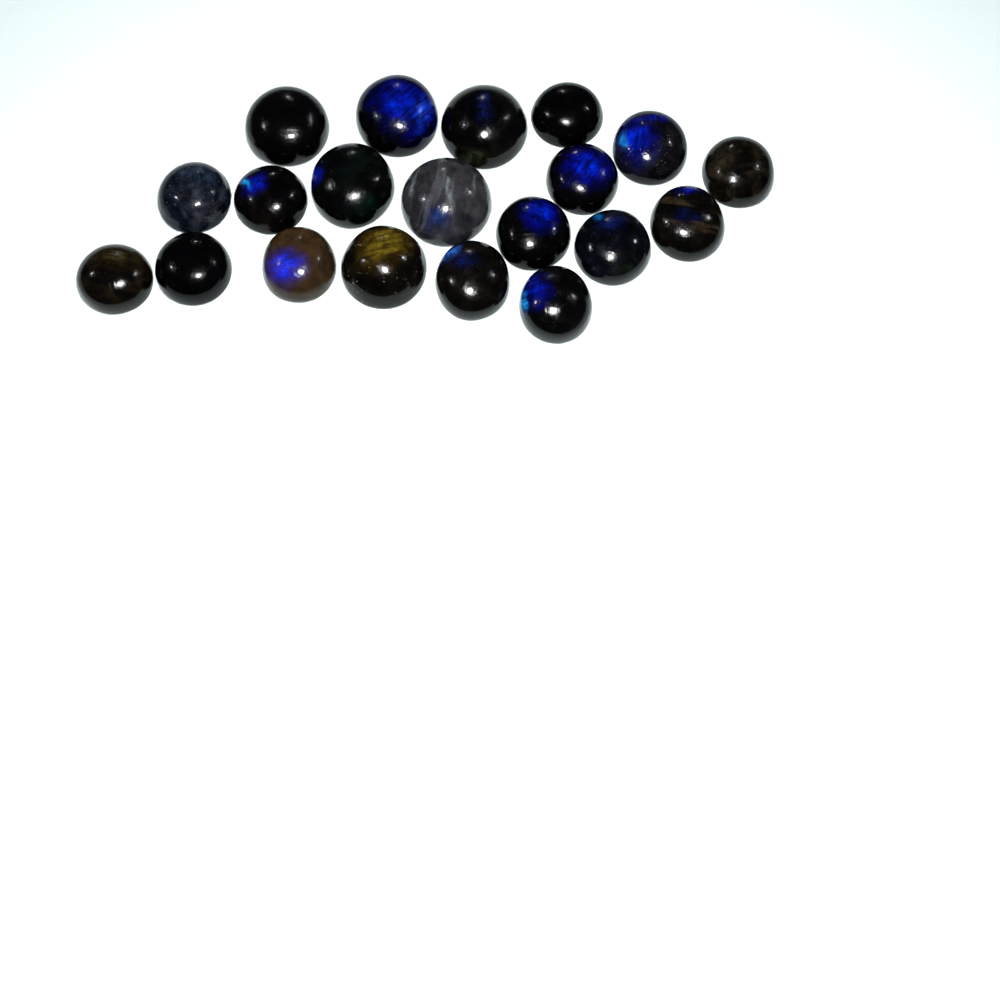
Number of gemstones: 20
